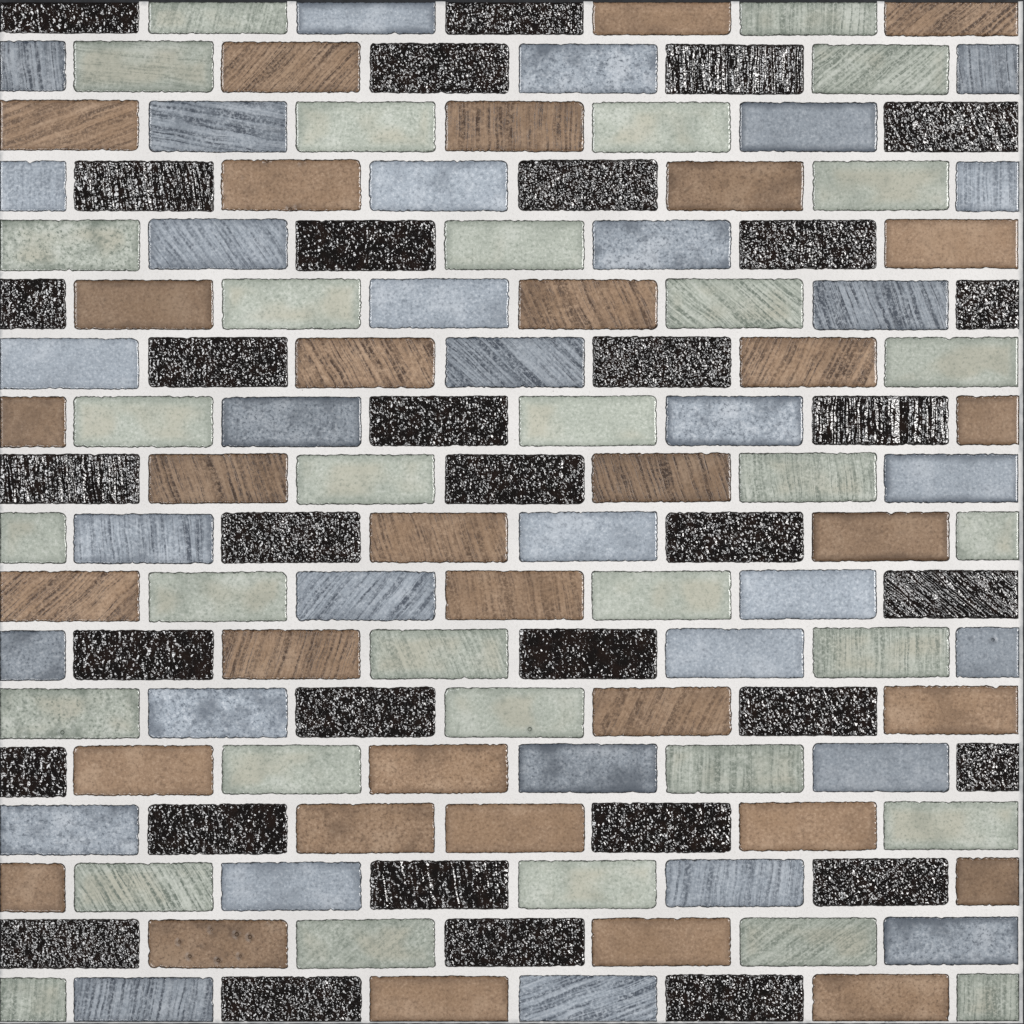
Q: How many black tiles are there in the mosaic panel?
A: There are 34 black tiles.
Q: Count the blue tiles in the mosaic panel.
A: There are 34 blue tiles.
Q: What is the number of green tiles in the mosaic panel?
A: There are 33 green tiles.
